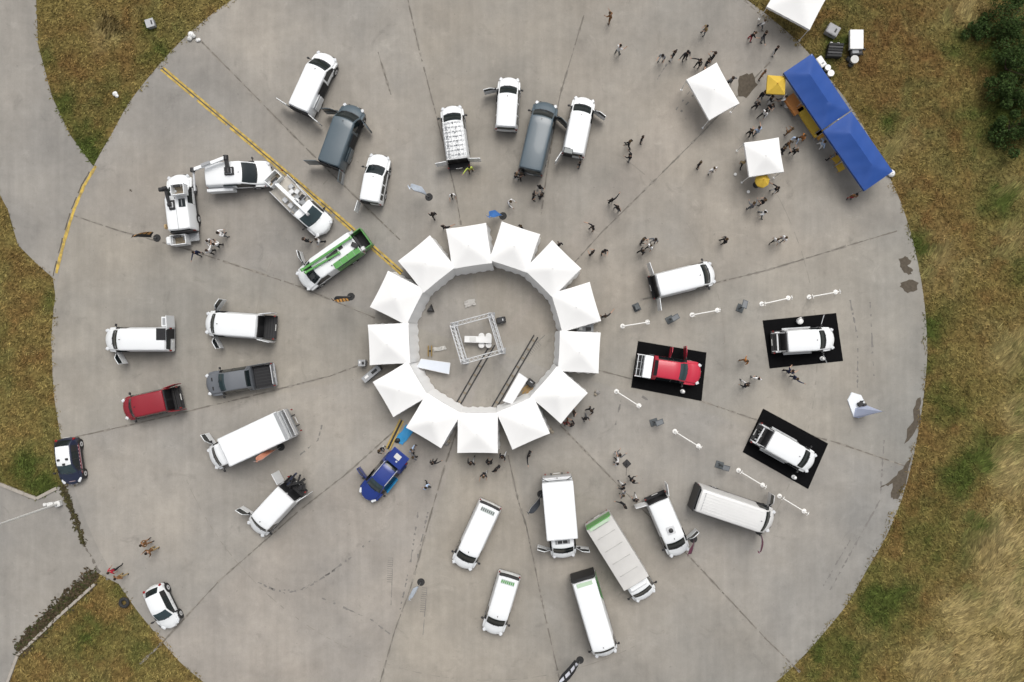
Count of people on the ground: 107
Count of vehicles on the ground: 31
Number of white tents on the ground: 16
